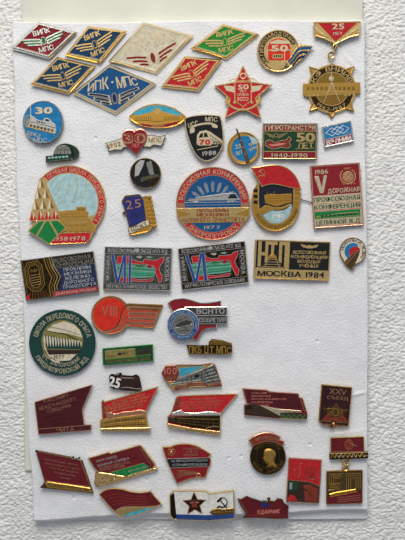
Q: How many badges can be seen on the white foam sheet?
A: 50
